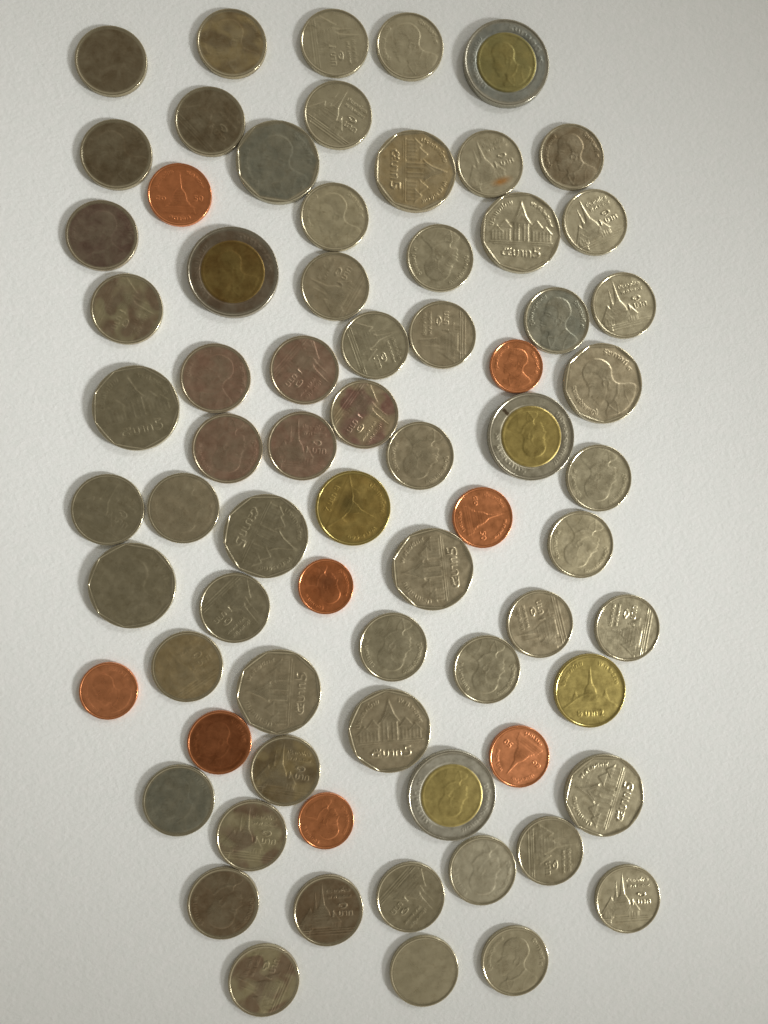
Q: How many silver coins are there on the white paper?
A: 58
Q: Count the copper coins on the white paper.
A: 8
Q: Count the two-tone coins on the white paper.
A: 4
